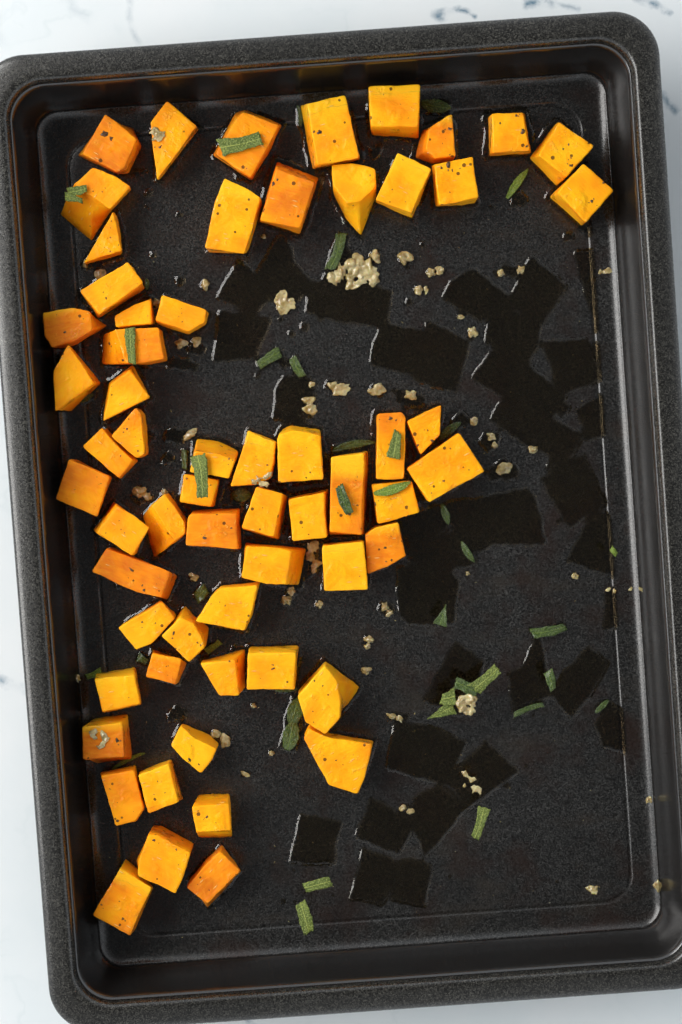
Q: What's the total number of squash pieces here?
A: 61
